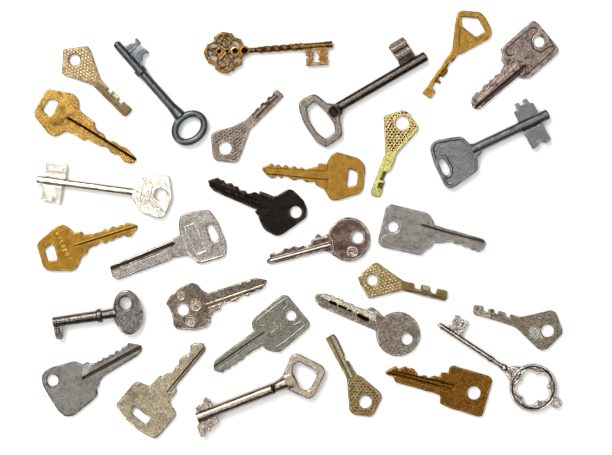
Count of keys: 29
